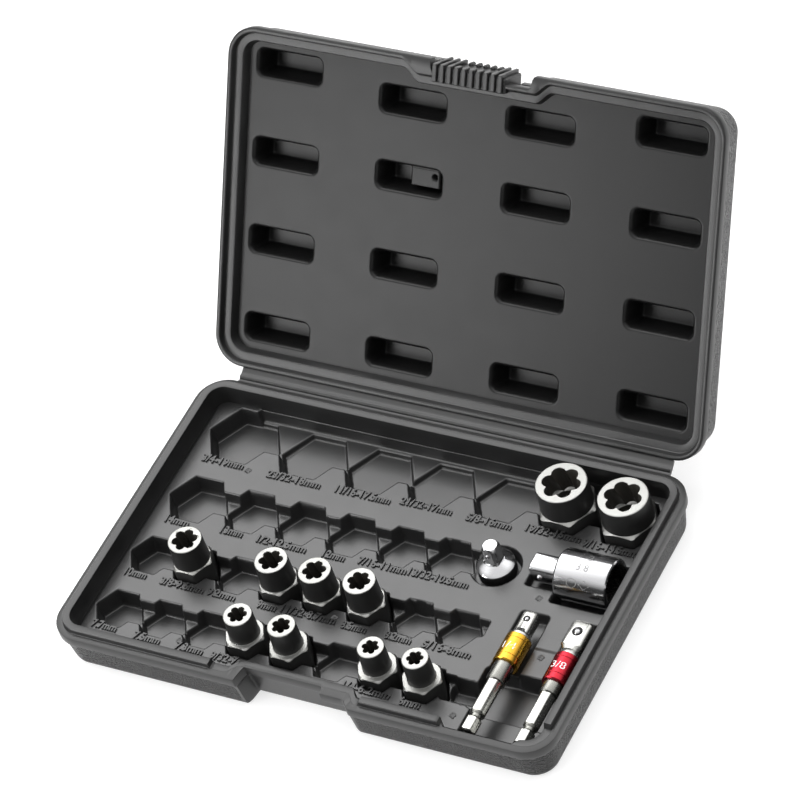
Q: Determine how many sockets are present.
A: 10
